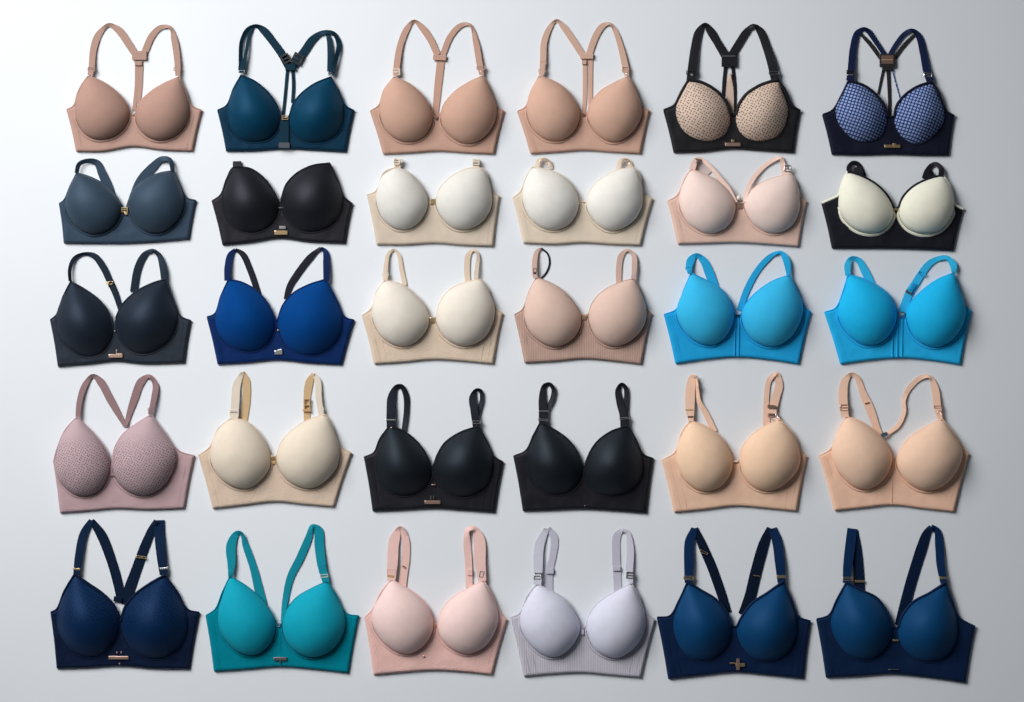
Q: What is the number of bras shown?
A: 30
